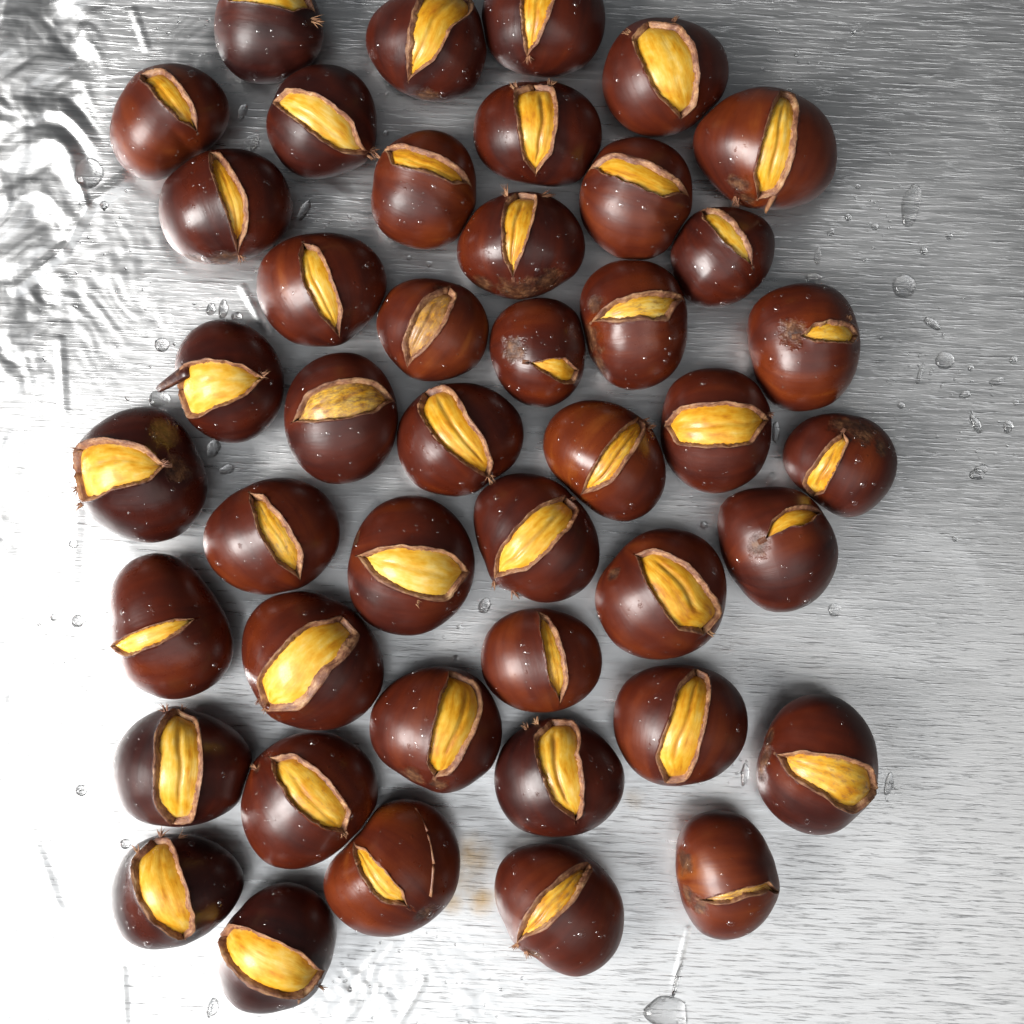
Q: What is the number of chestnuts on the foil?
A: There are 44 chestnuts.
